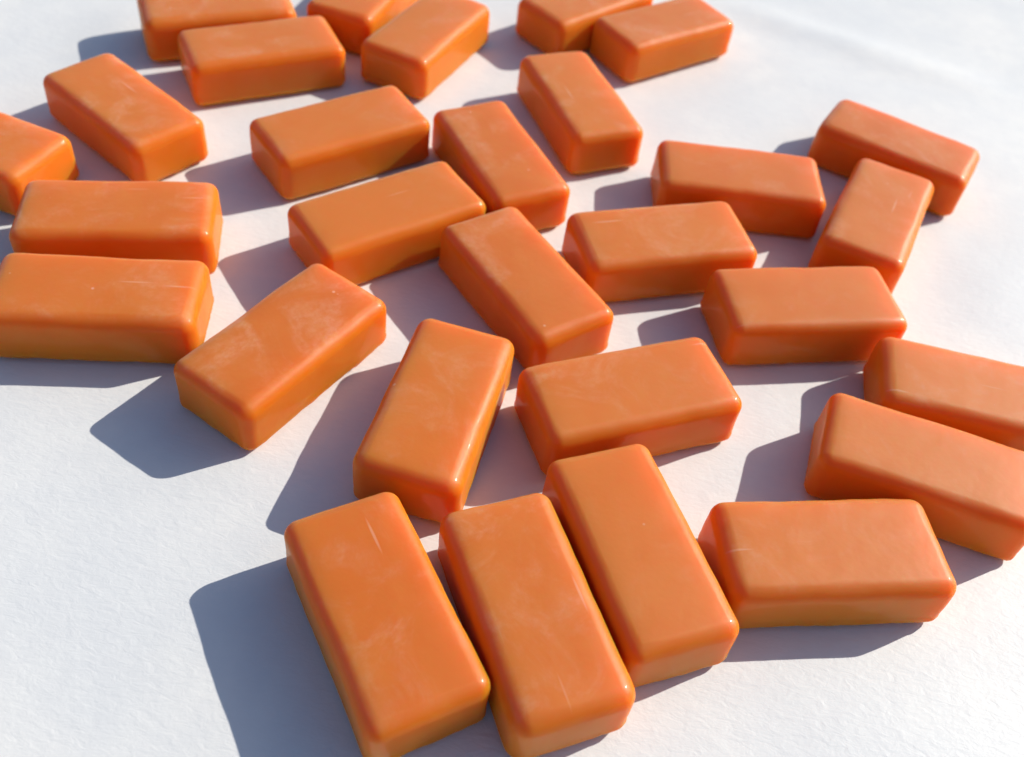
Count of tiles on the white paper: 29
